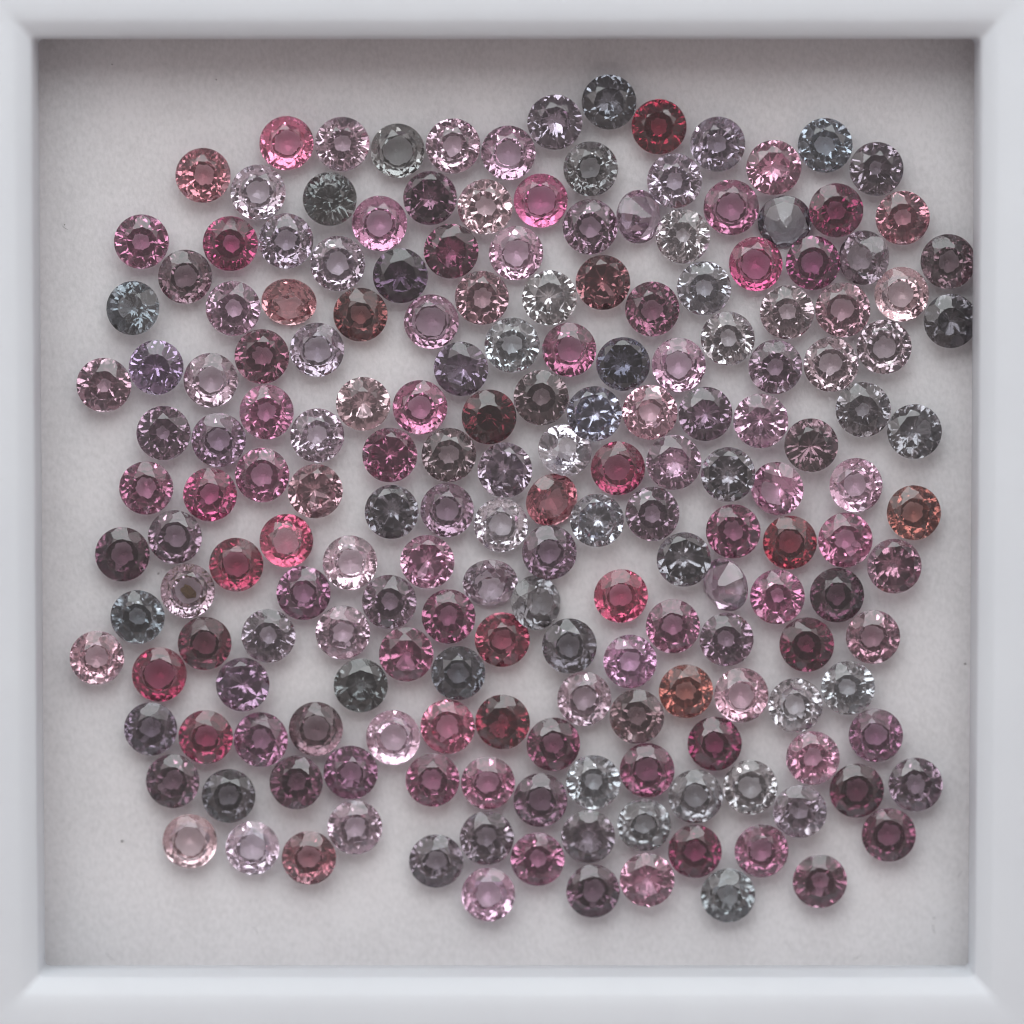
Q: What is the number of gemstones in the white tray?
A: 190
